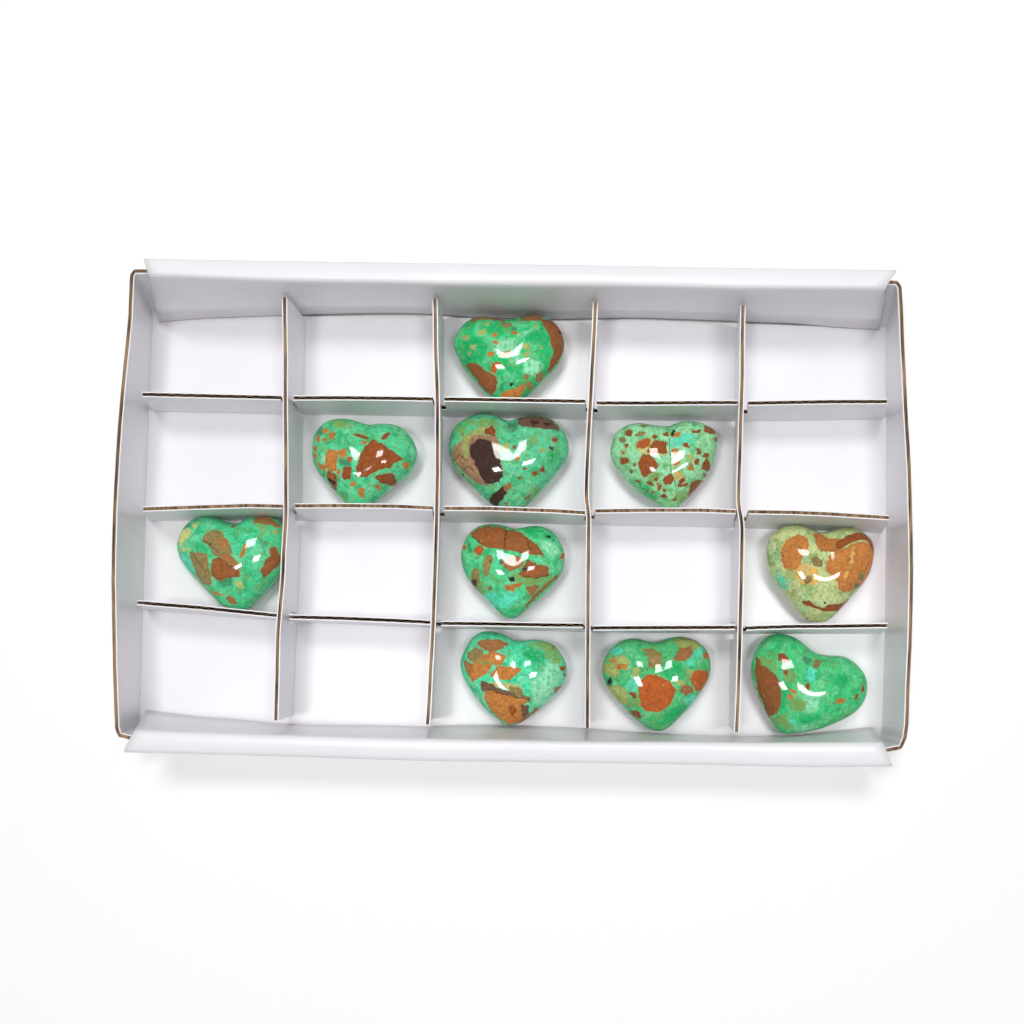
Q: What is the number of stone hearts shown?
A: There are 10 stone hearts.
